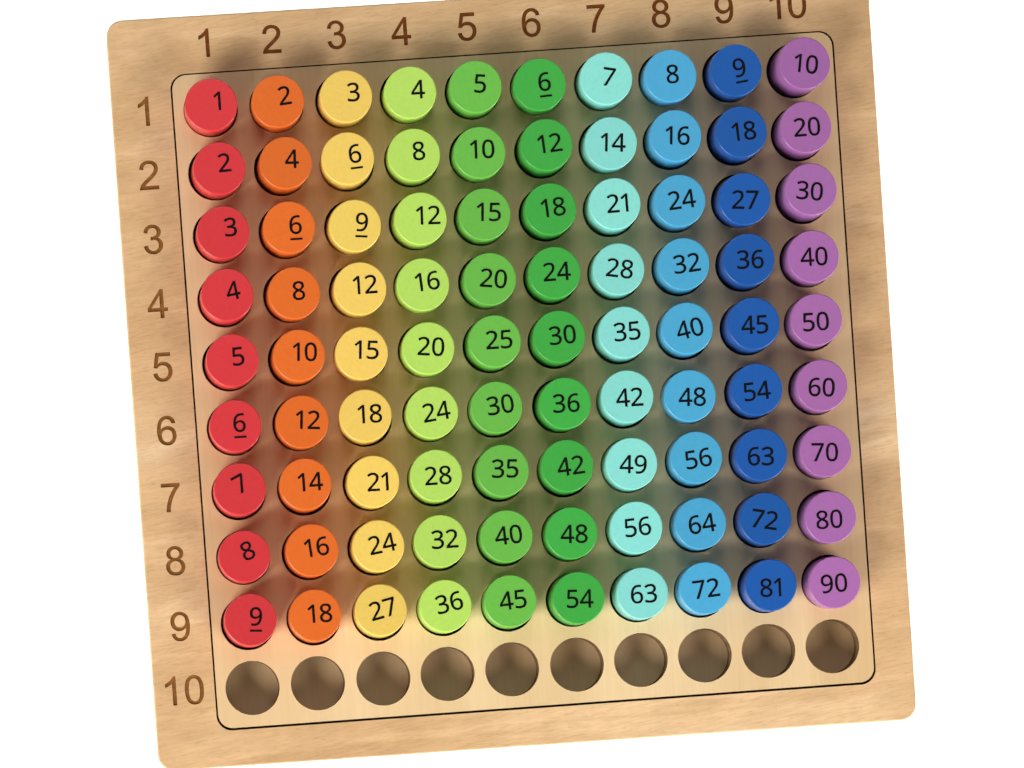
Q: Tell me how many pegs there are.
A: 90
